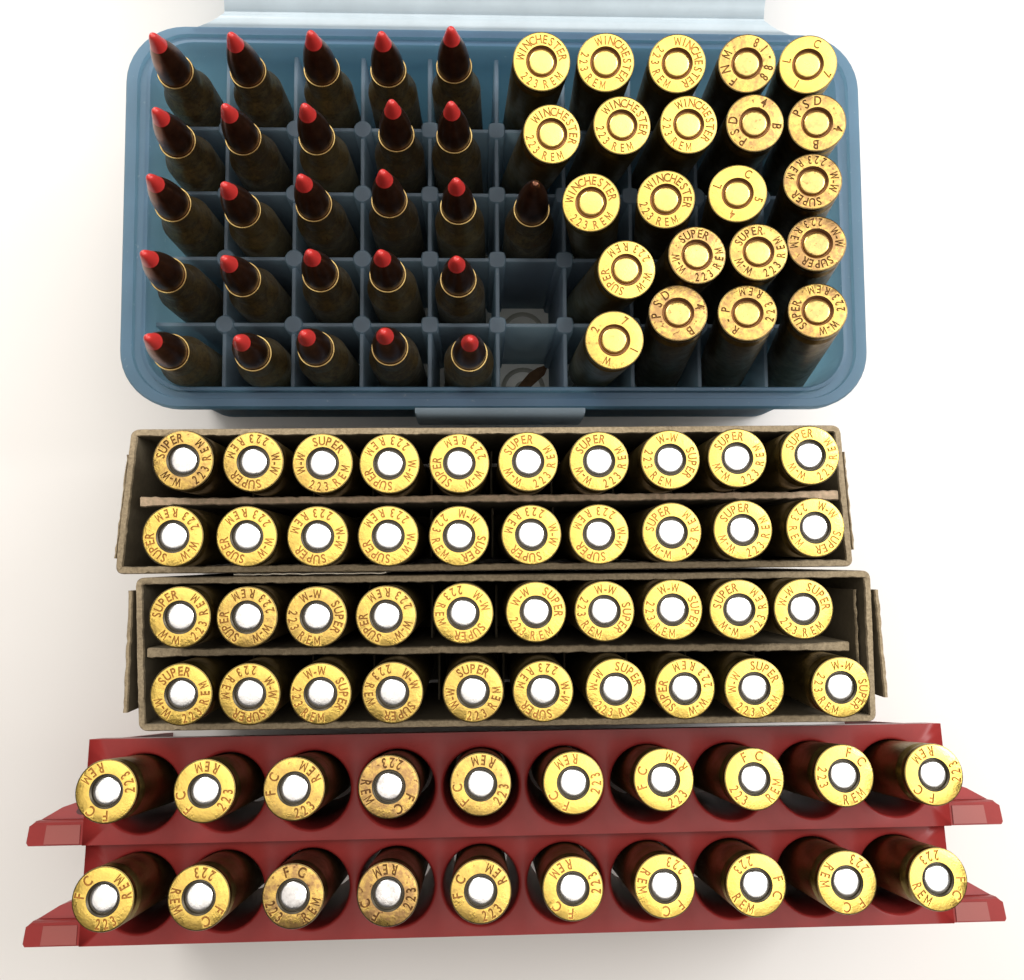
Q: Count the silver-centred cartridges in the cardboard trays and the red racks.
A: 60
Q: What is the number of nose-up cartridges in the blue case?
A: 26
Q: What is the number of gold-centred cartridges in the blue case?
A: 22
